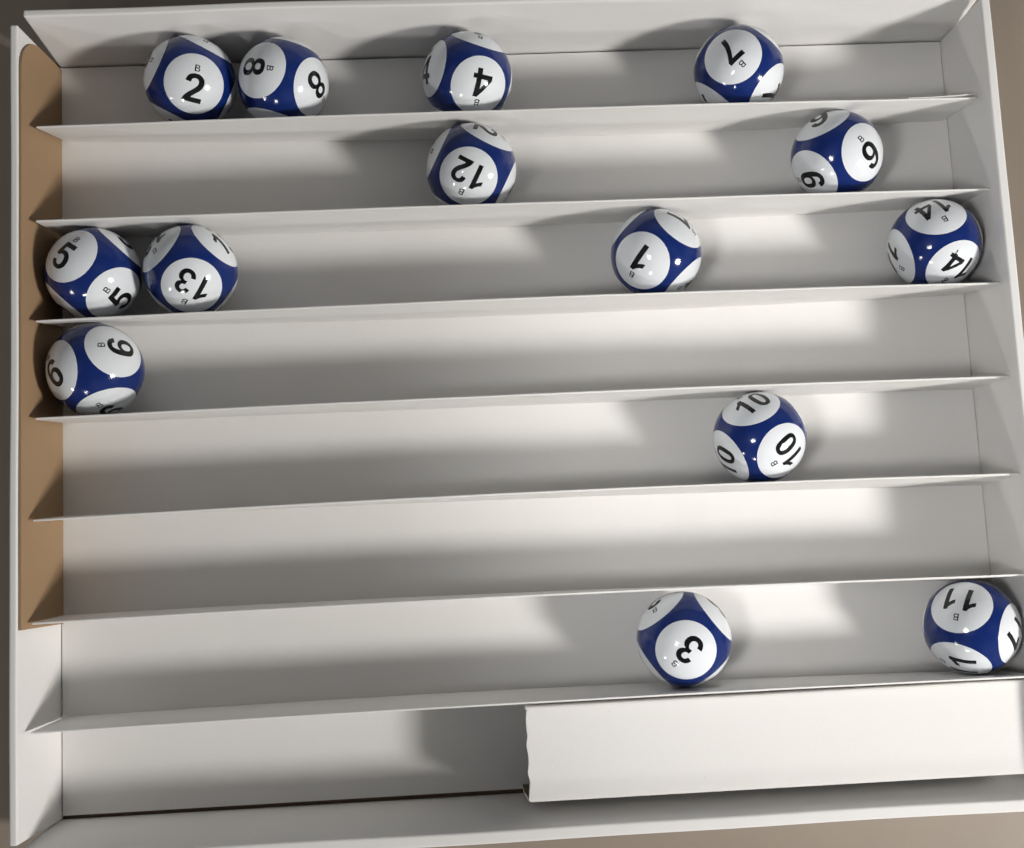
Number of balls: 14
